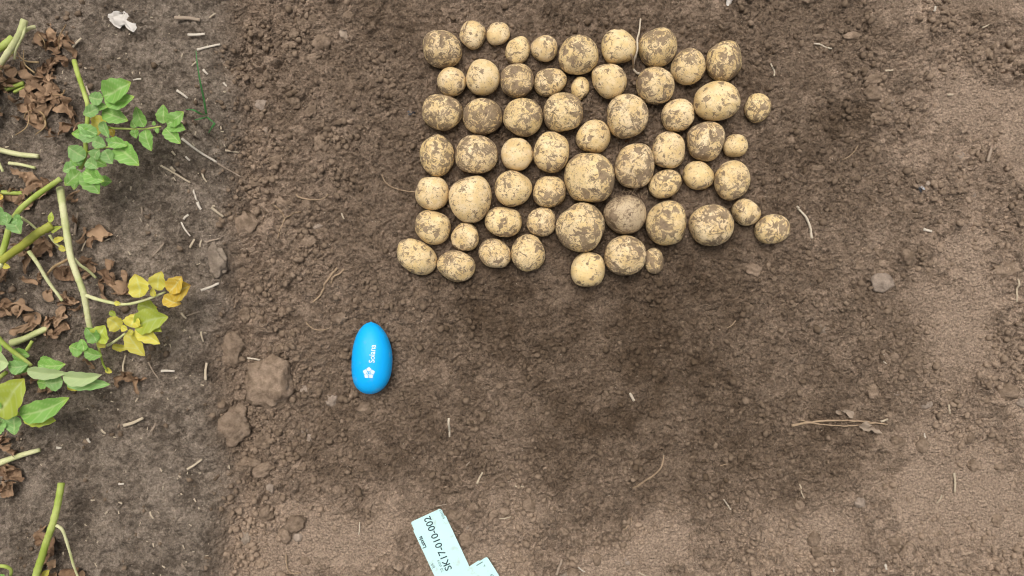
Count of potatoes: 59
